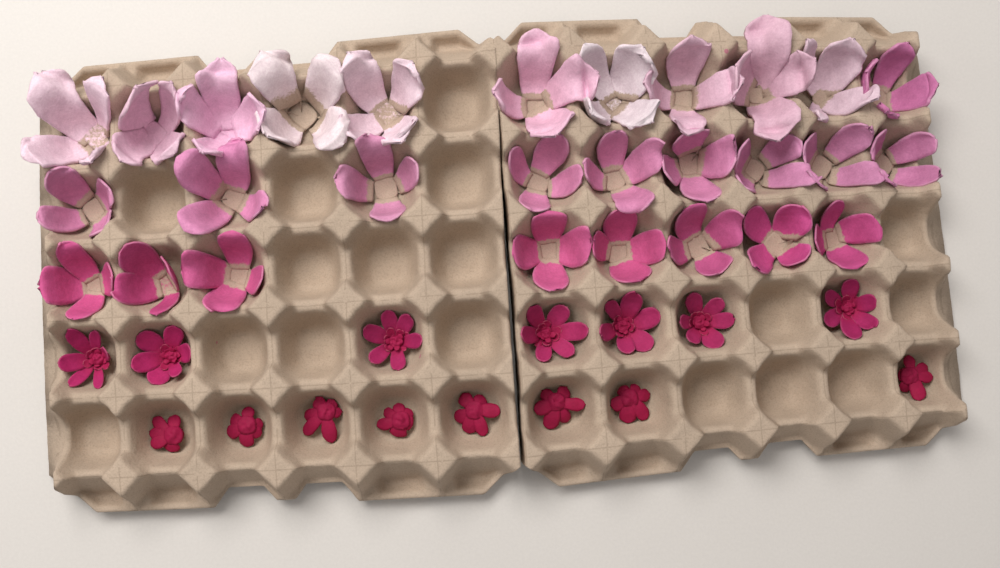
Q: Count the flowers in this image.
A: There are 43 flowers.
